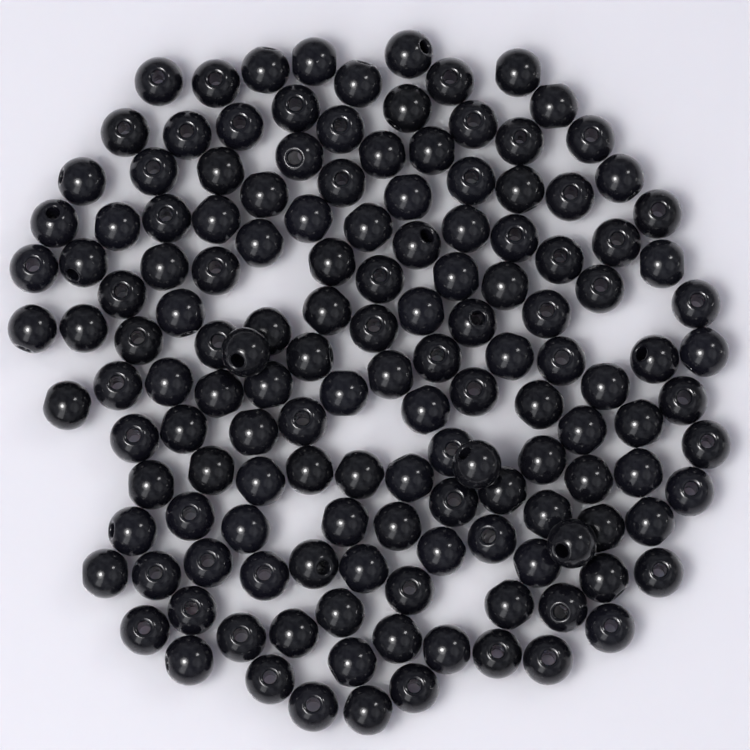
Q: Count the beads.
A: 146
